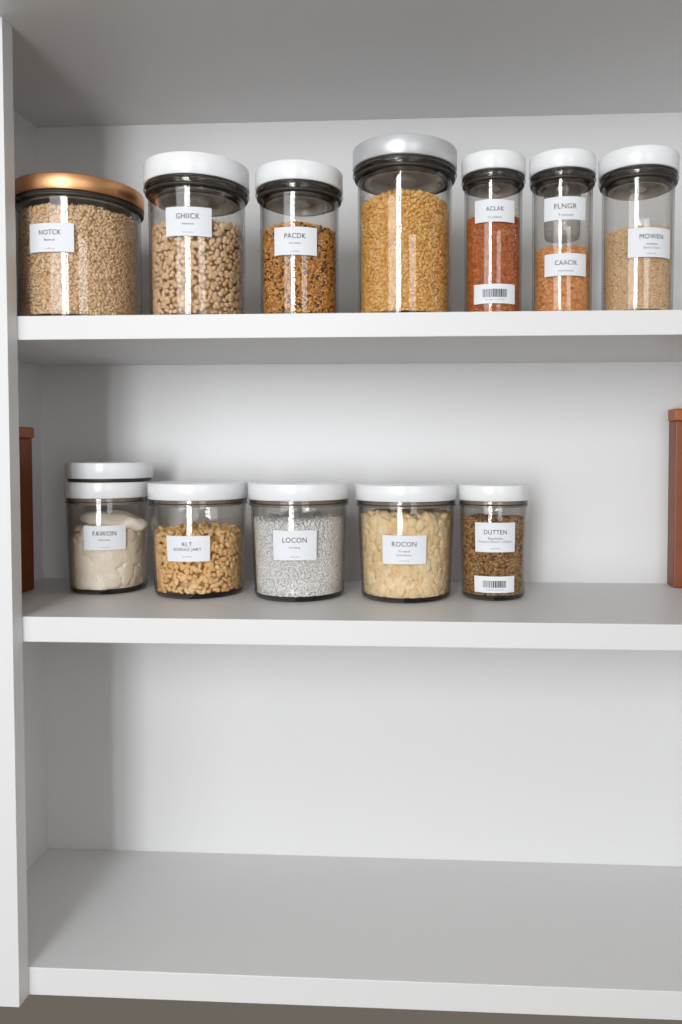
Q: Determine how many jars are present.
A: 12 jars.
